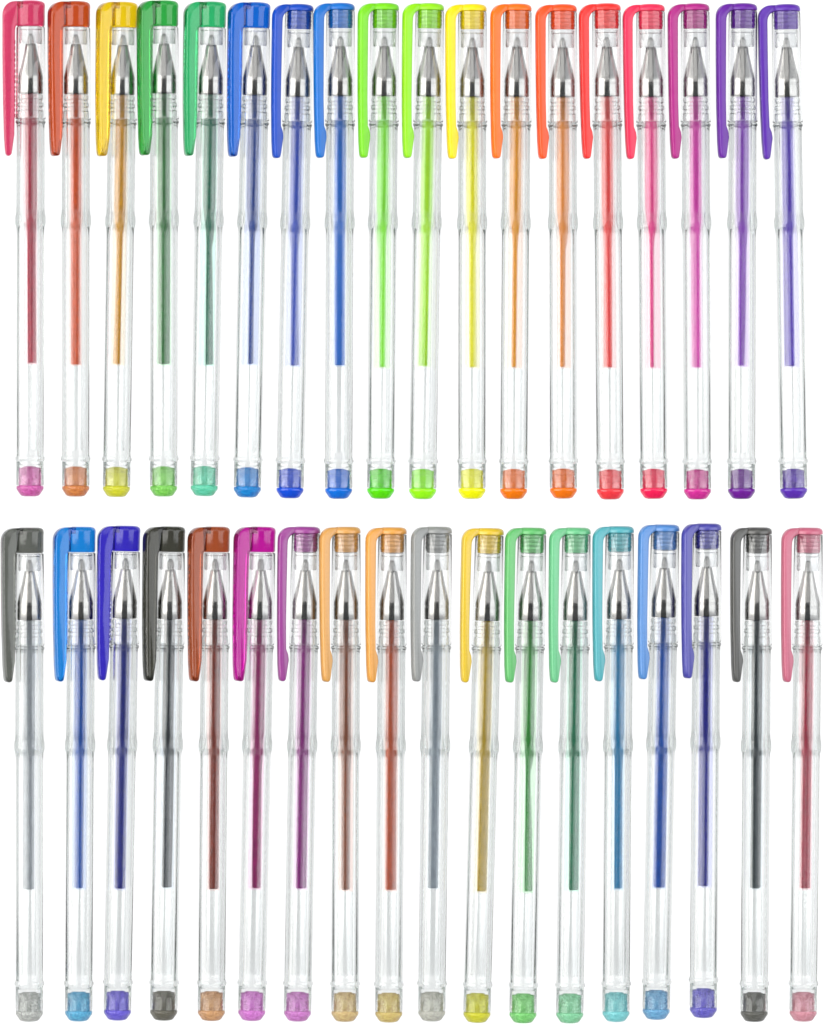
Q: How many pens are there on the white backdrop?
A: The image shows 36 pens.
